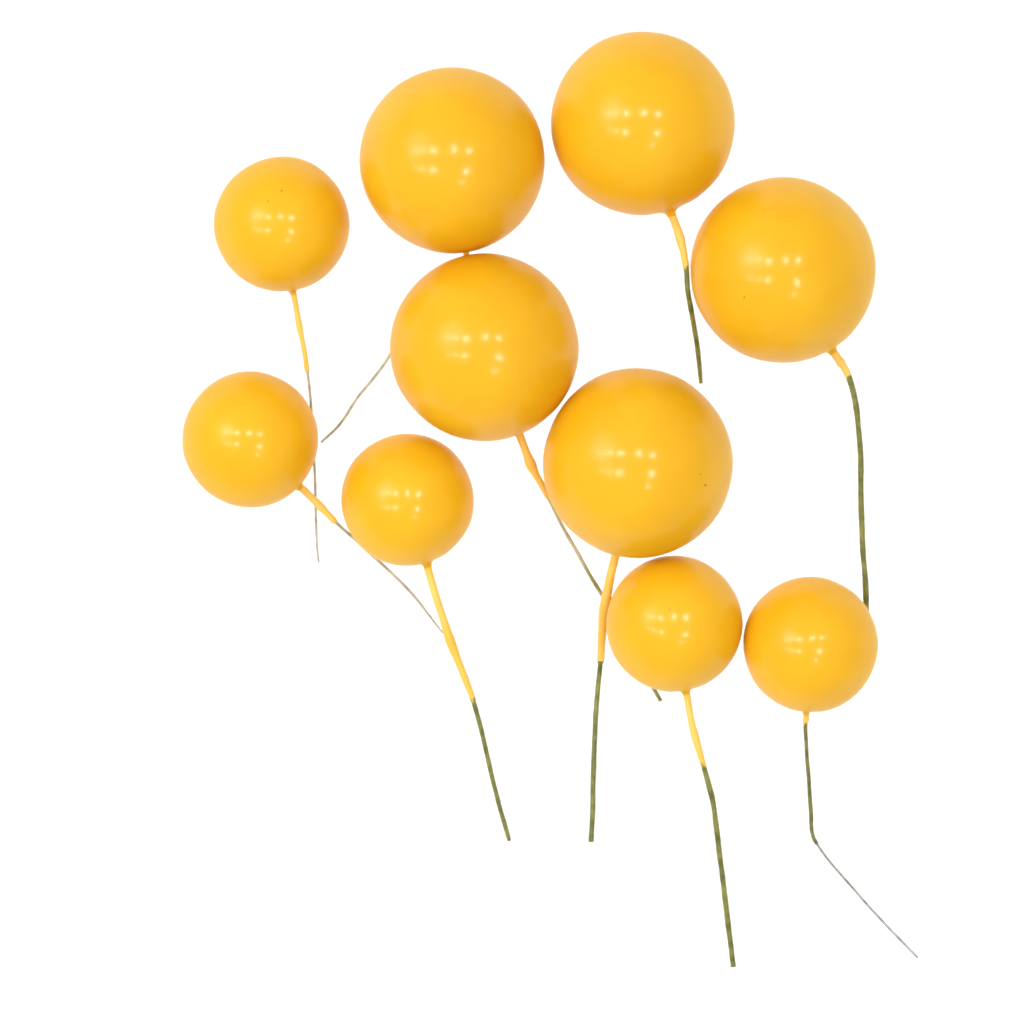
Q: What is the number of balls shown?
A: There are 10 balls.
